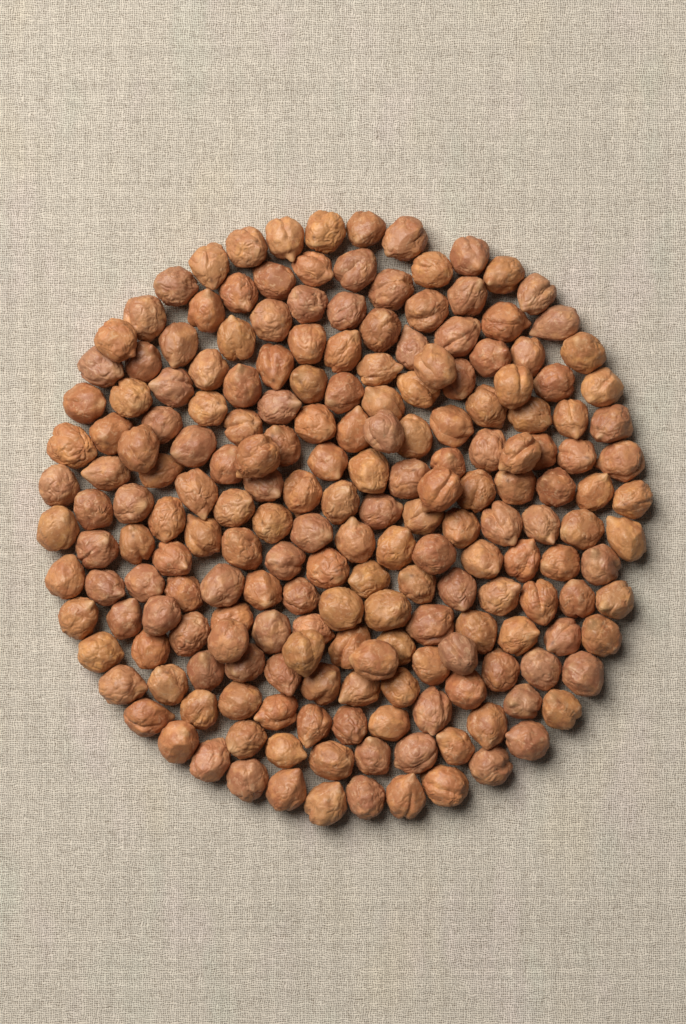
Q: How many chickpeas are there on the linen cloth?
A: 200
